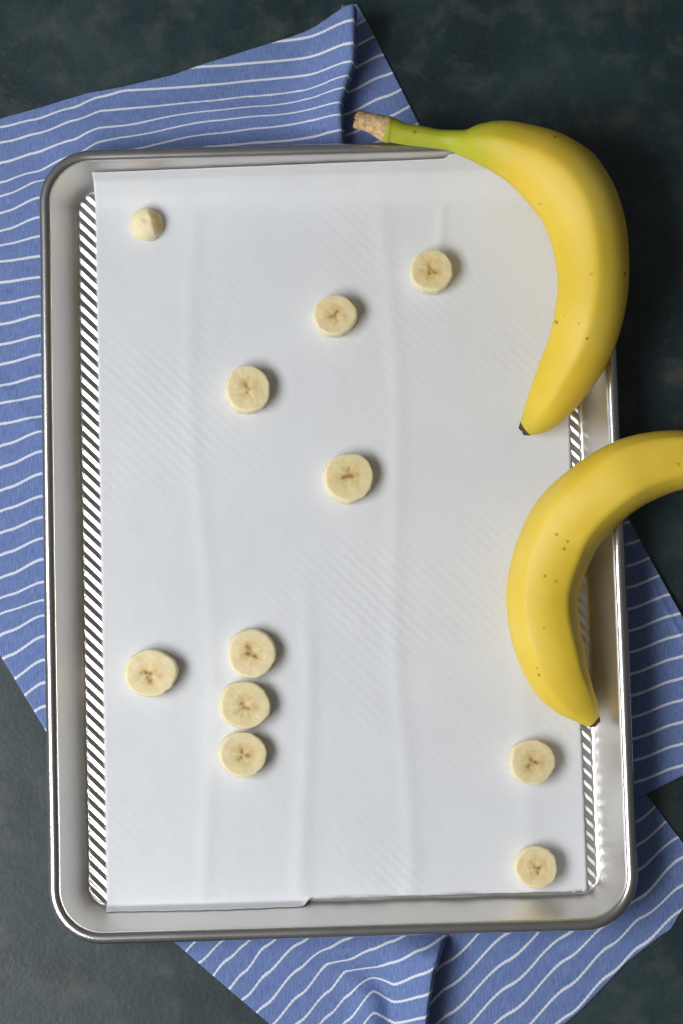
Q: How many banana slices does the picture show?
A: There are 11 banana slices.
